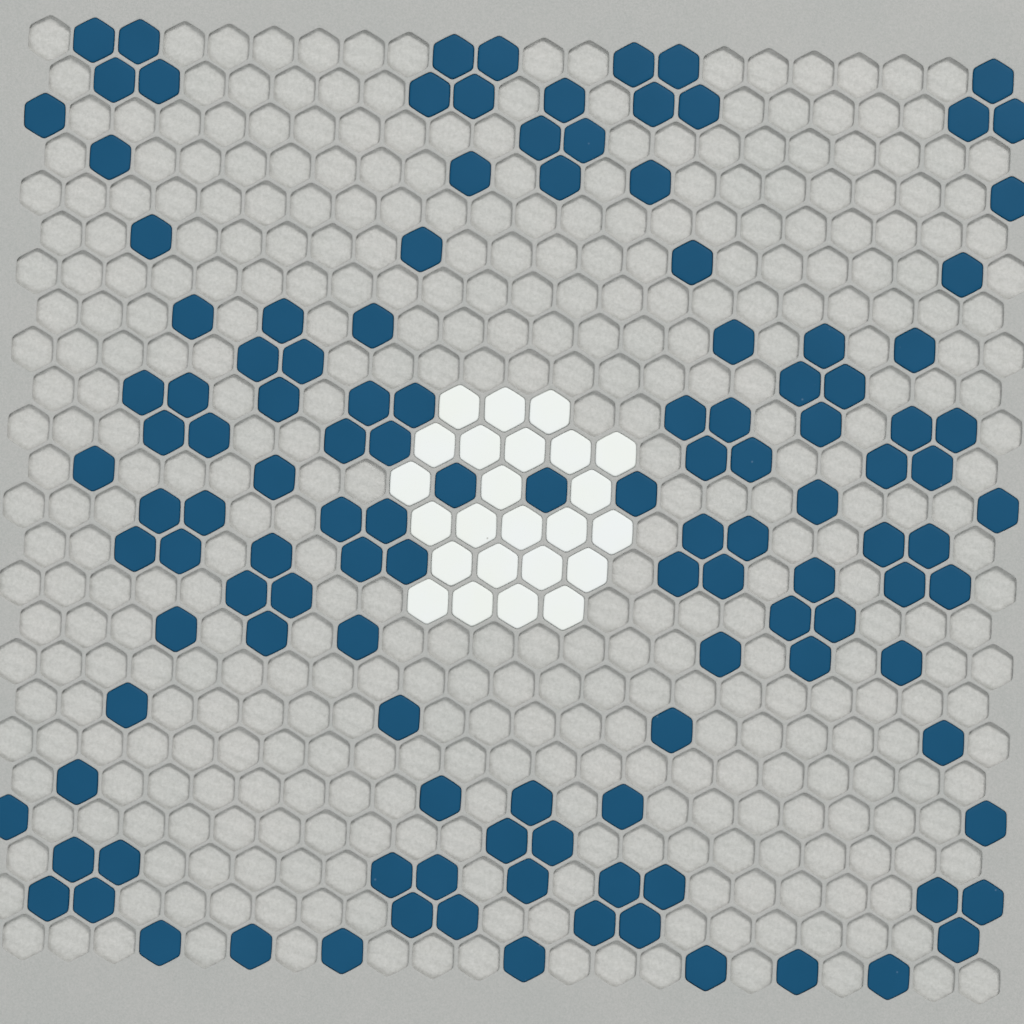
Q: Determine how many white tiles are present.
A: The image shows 24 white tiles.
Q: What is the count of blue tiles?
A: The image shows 126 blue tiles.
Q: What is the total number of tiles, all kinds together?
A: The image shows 150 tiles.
